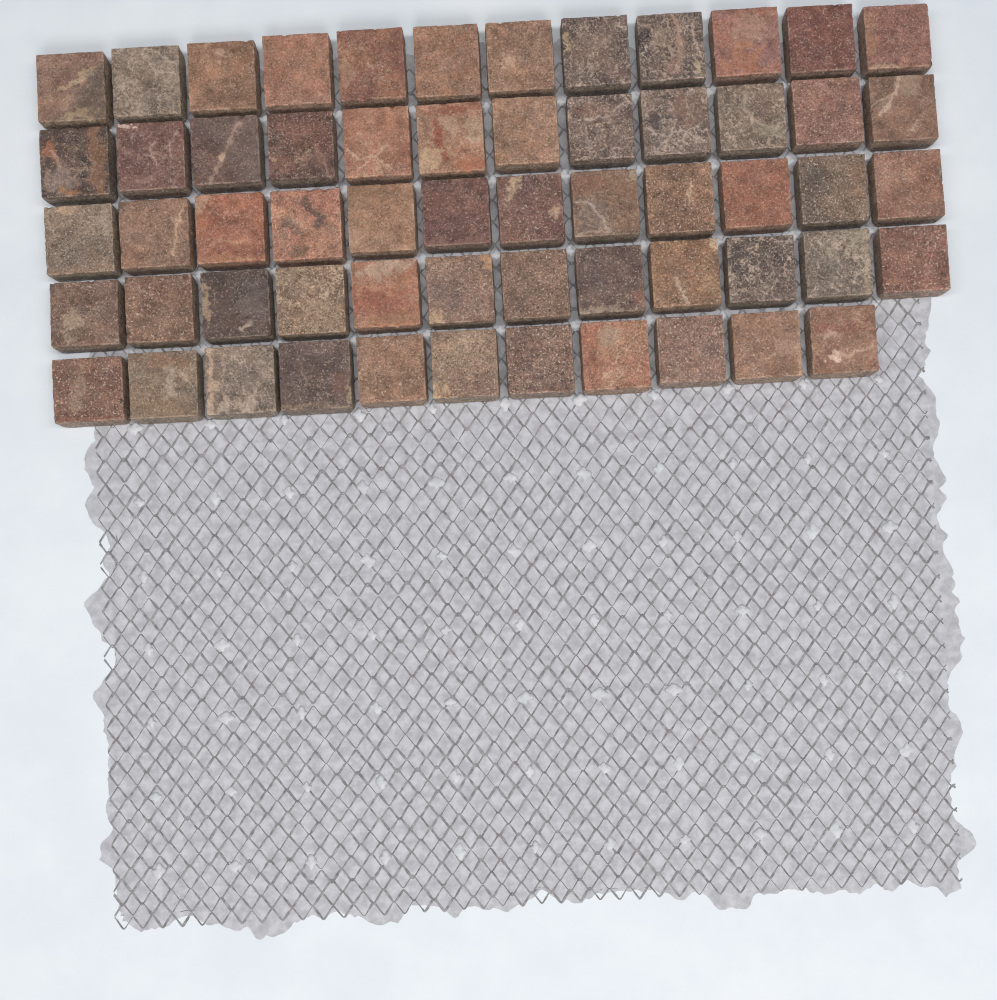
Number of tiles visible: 59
